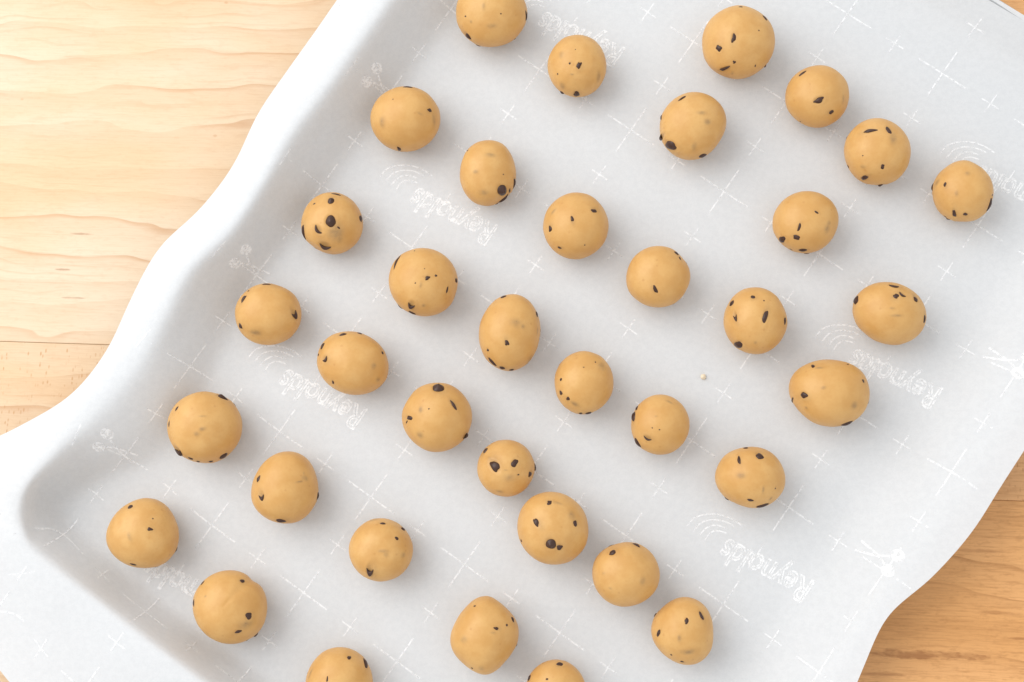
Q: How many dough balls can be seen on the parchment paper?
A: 36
